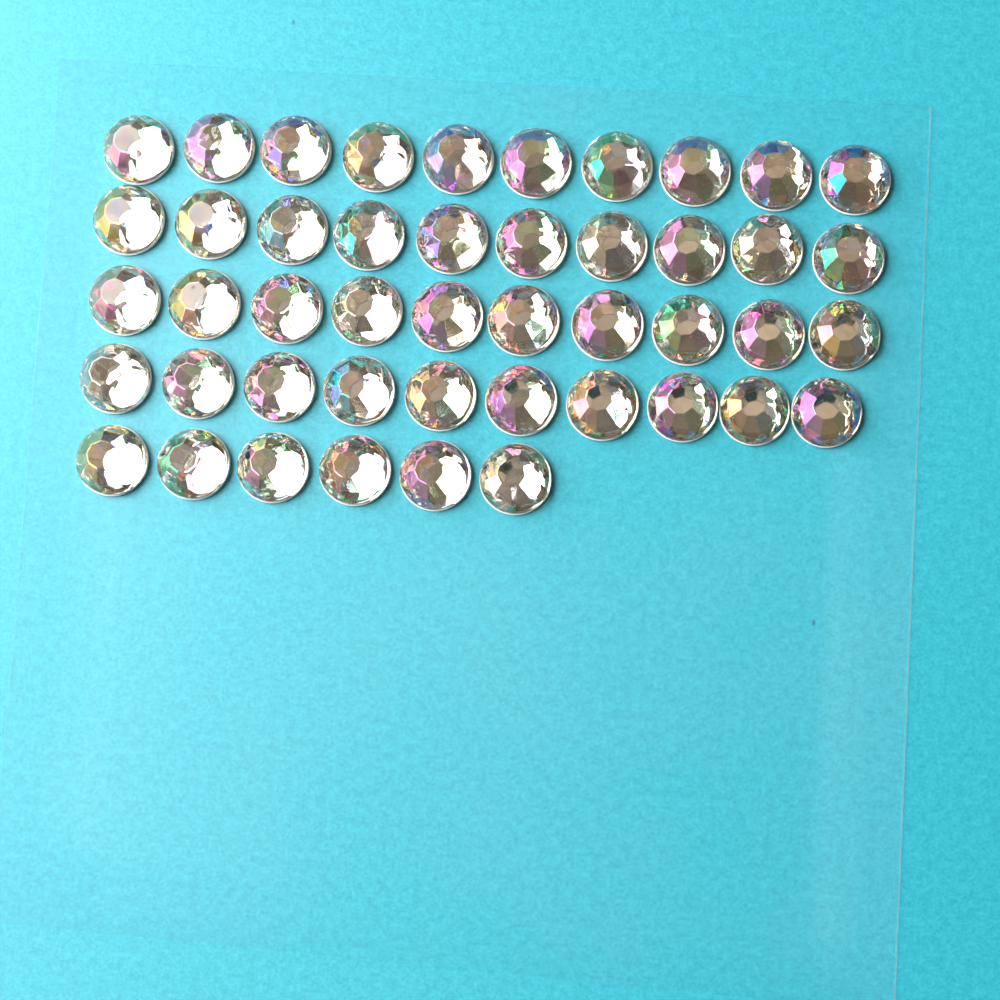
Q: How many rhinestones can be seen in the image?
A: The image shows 46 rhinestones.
